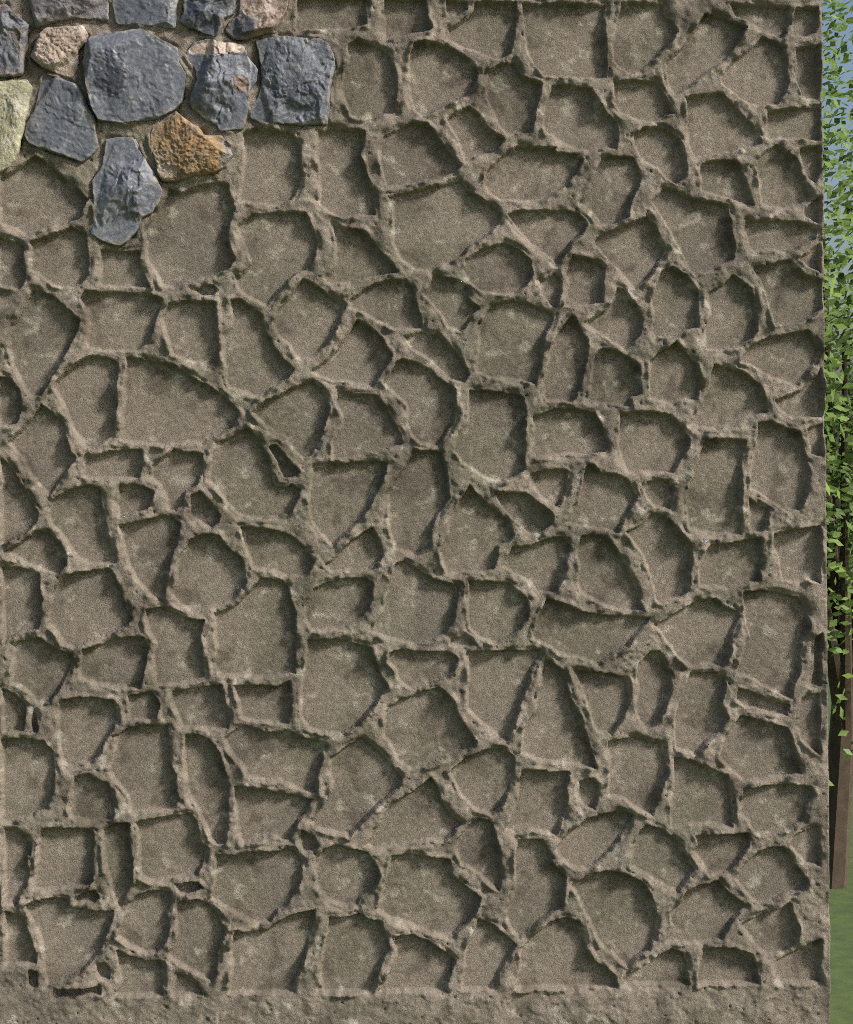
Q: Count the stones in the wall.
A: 13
